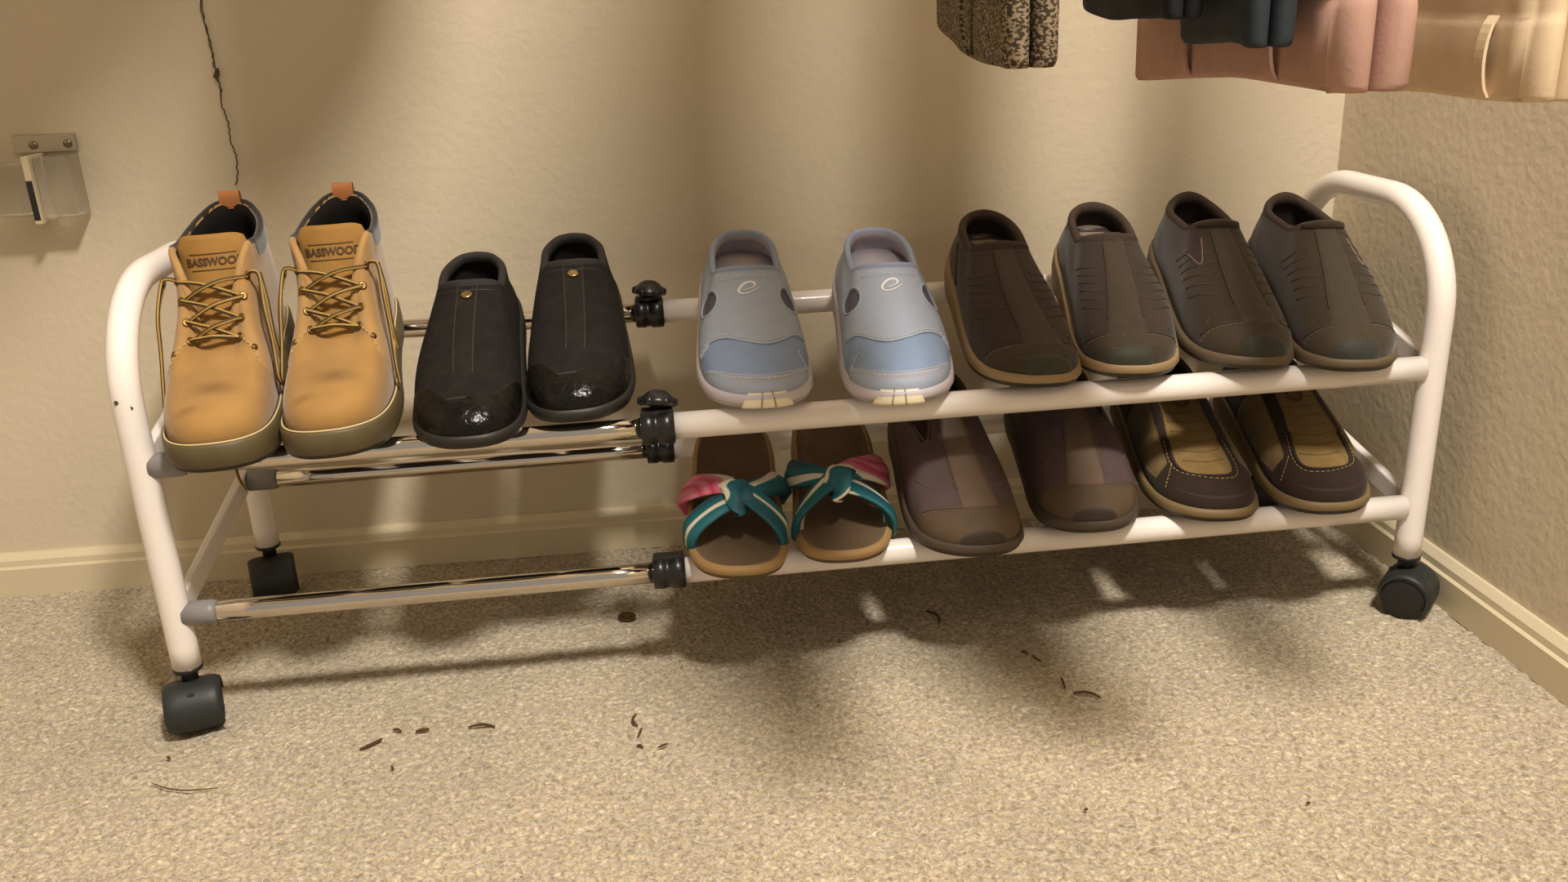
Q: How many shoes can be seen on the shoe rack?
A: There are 16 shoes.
